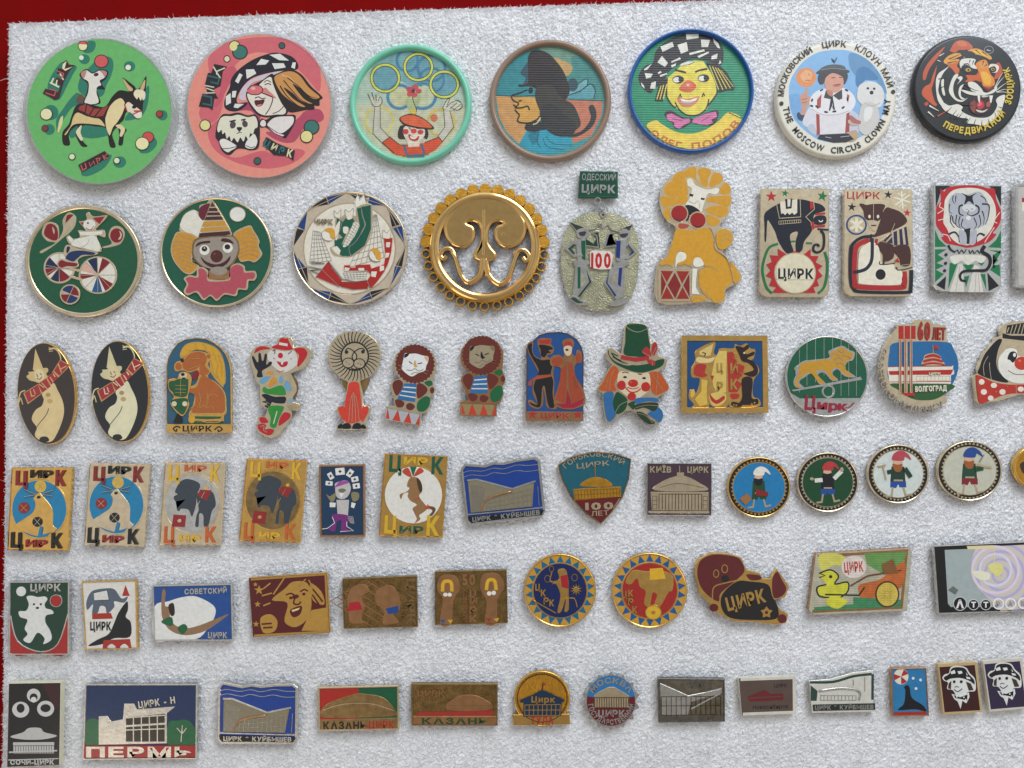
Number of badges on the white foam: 68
